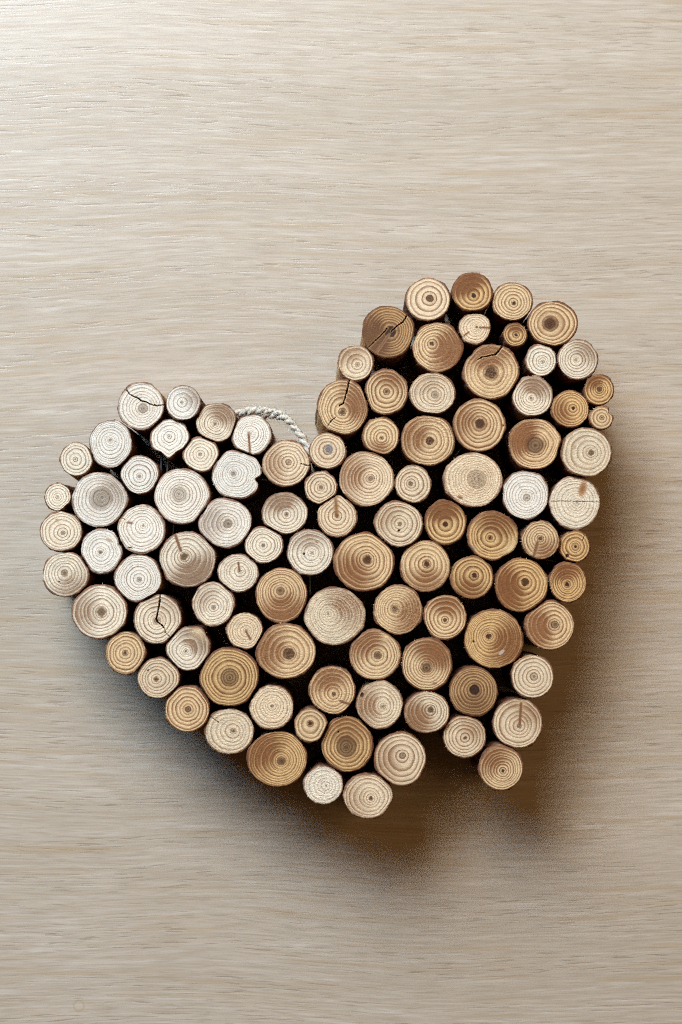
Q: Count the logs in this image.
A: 101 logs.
